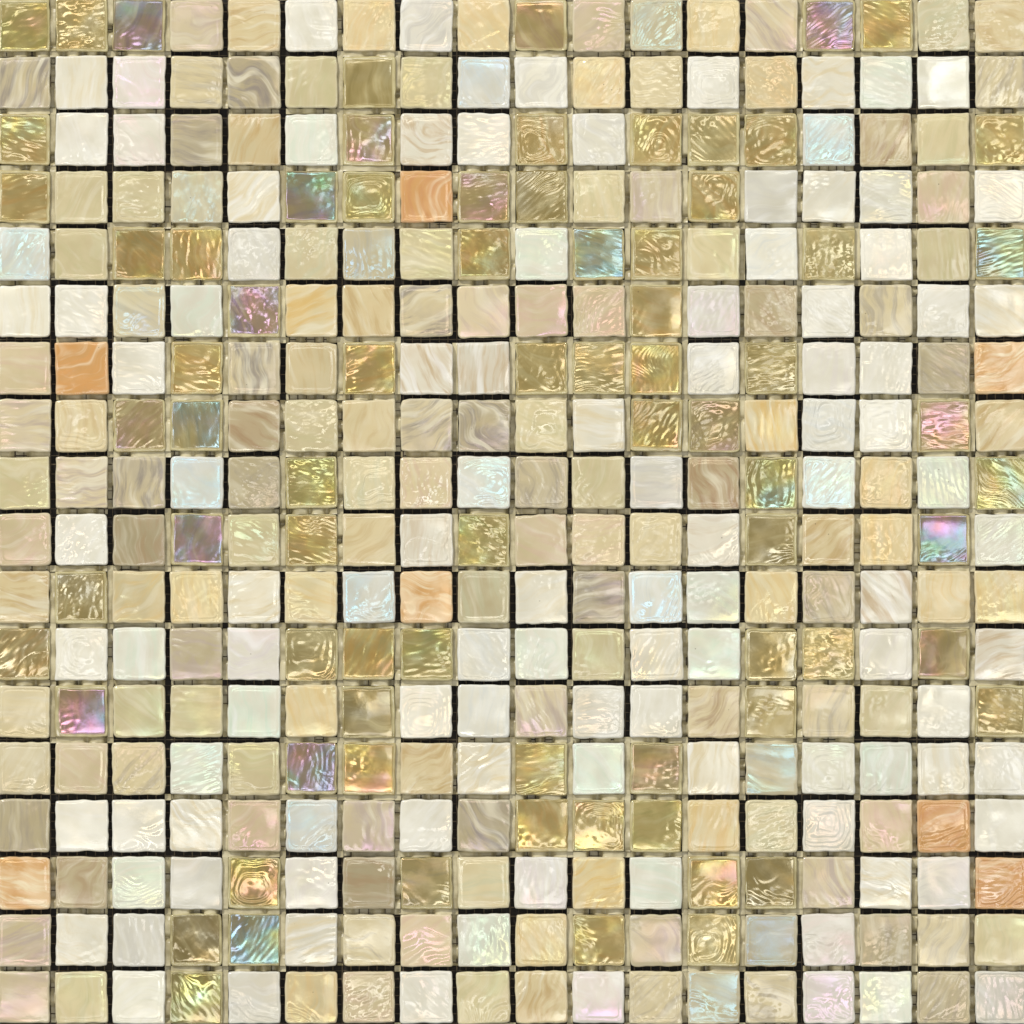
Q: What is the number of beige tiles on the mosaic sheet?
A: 134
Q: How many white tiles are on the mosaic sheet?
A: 107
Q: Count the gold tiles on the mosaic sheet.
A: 76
